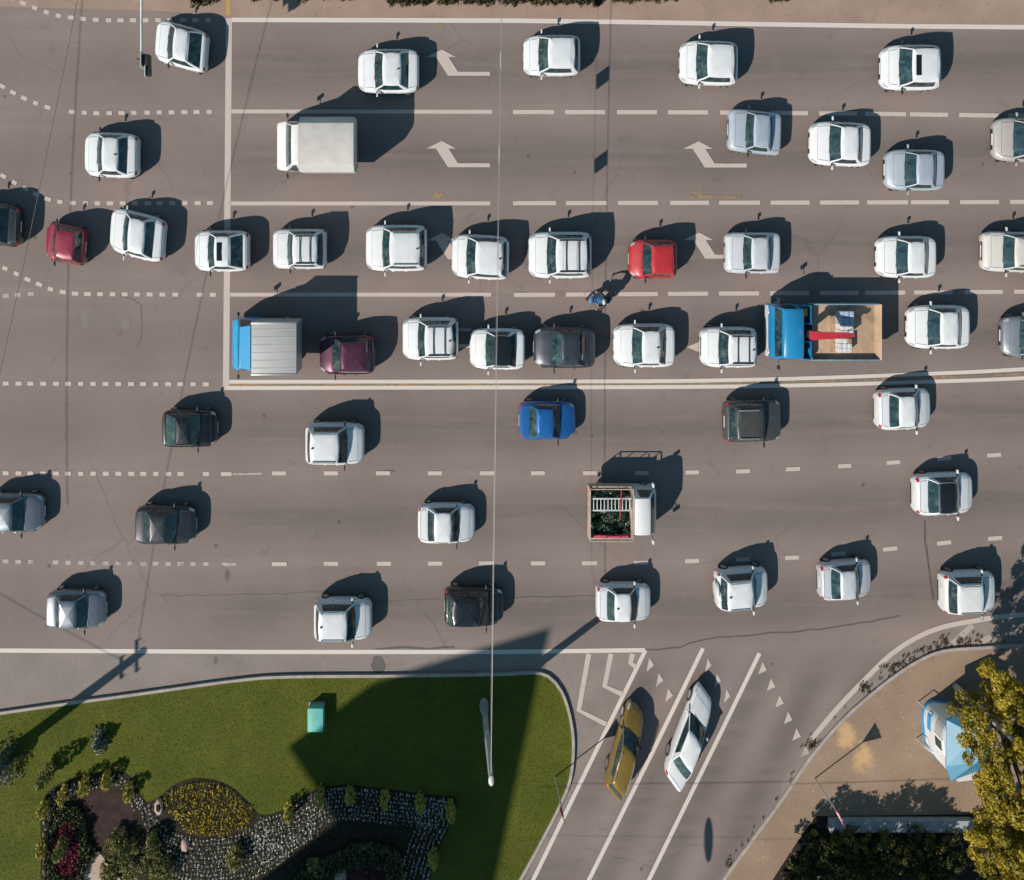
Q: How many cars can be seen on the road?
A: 48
